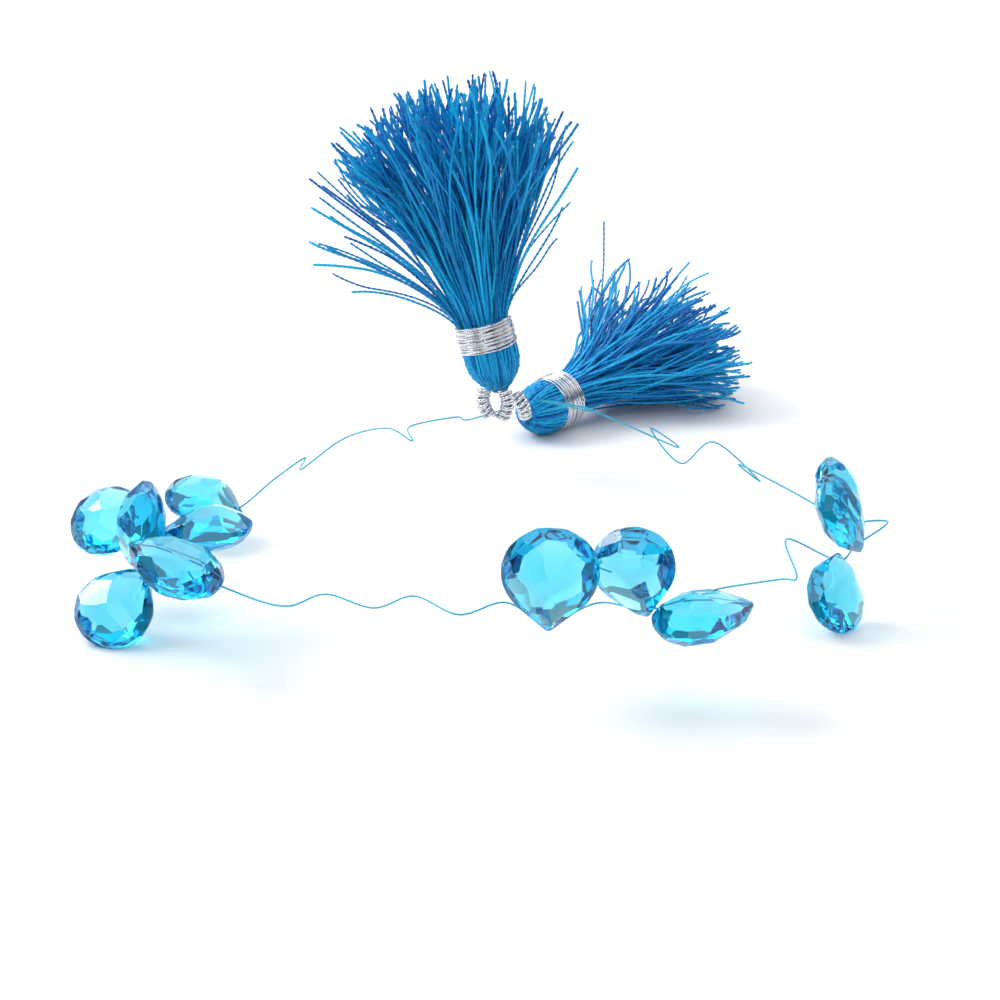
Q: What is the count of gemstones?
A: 12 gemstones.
